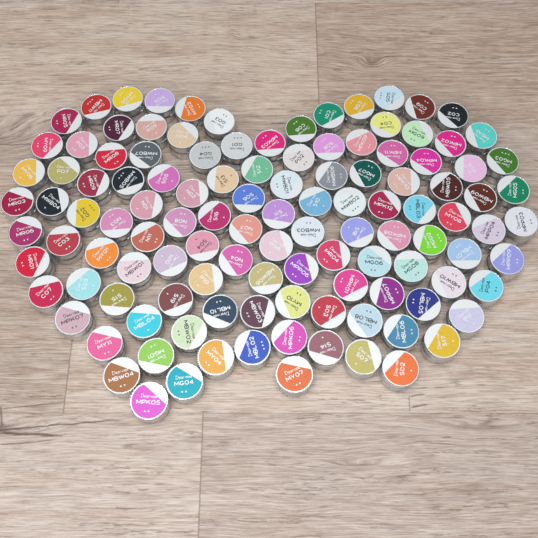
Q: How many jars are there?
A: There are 119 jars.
